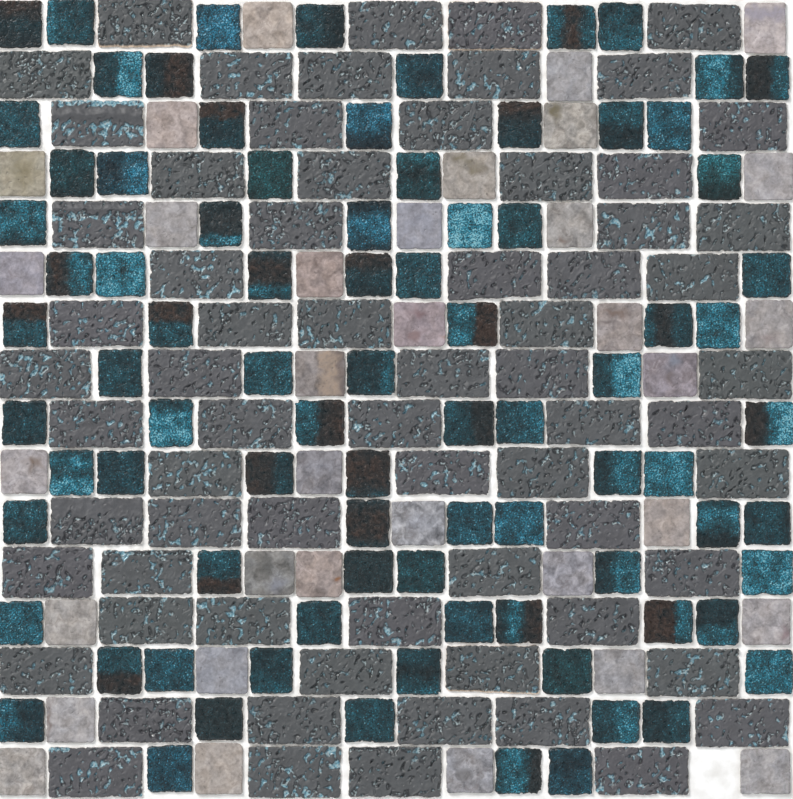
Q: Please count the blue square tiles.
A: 85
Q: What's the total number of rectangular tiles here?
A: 68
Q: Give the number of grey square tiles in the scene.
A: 34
